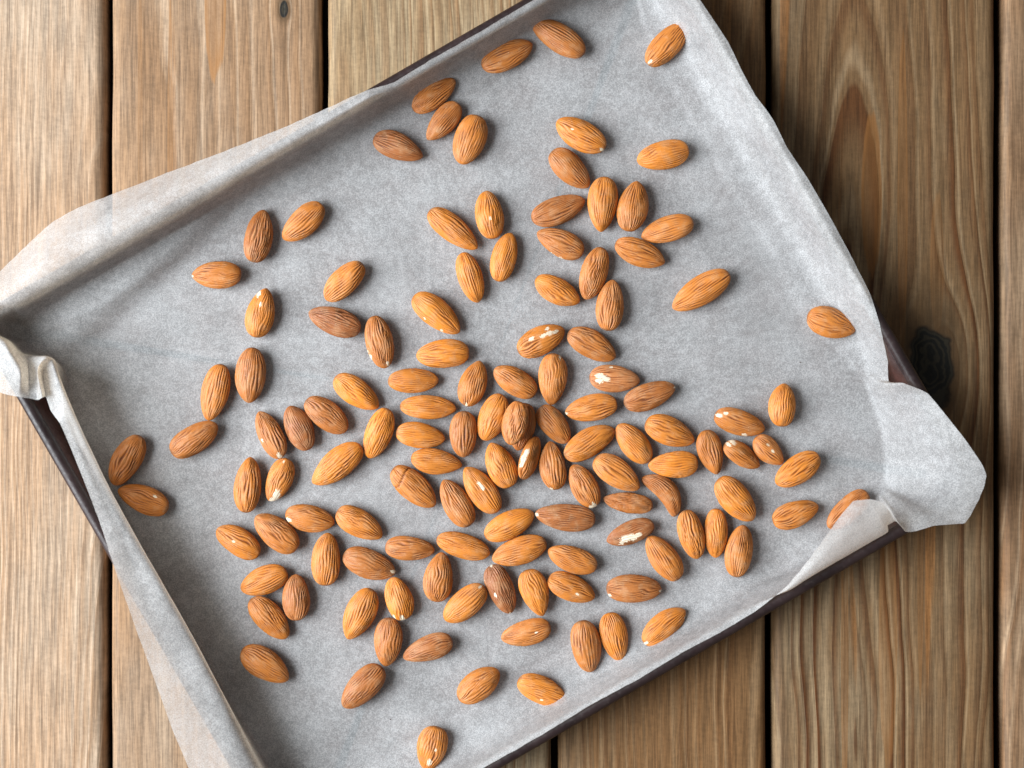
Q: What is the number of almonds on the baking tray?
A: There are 126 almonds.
